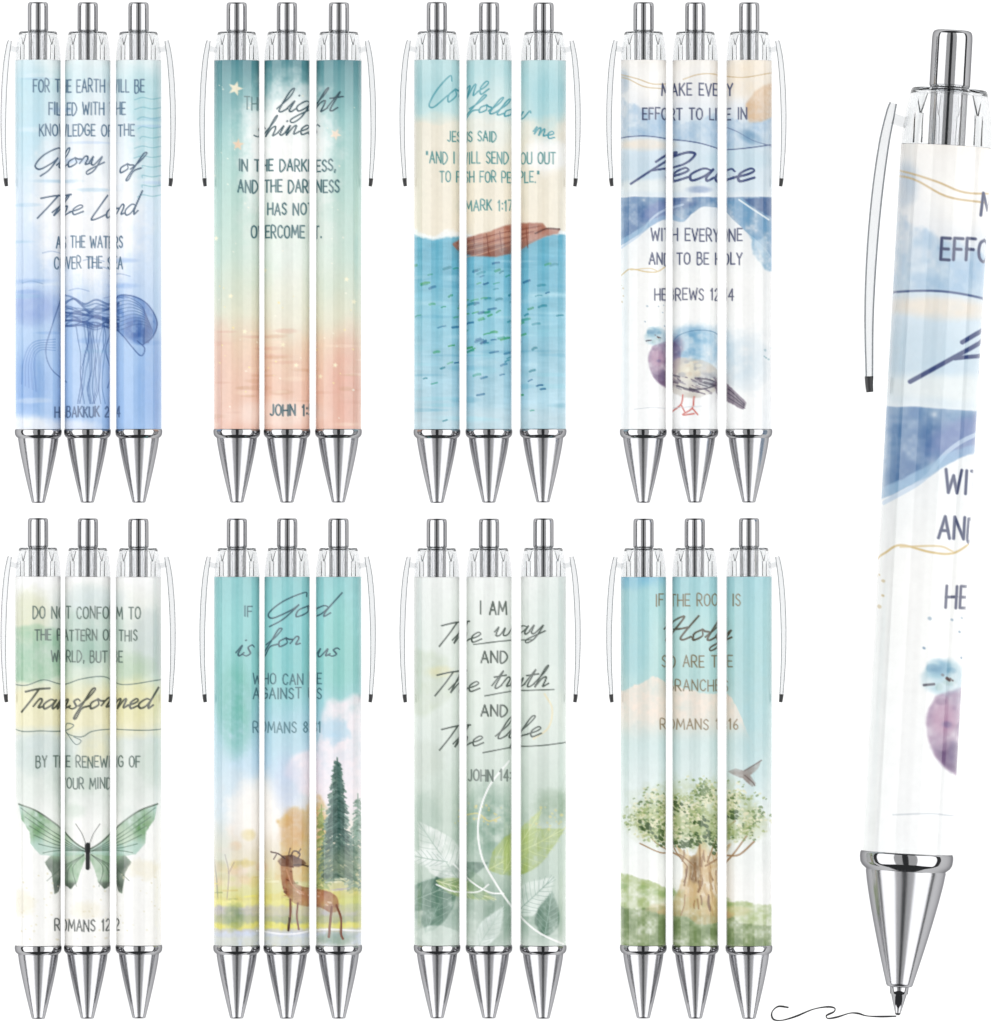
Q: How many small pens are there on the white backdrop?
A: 24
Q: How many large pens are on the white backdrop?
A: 1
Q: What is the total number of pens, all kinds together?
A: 25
